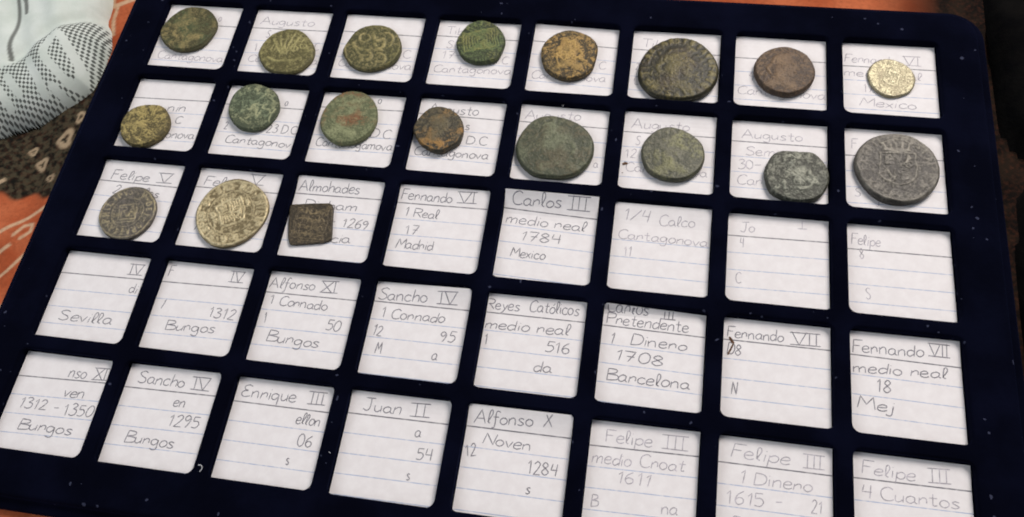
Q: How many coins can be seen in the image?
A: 19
